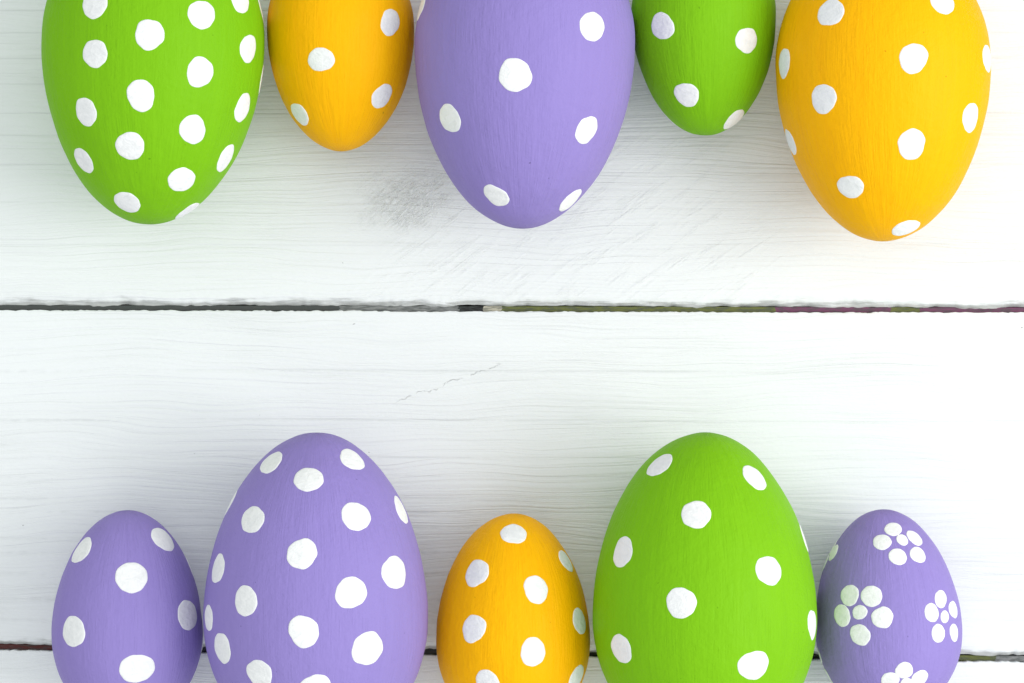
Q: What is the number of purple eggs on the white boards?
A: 4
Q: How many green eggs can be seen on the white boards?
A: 3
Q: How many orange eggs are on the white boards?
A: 3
